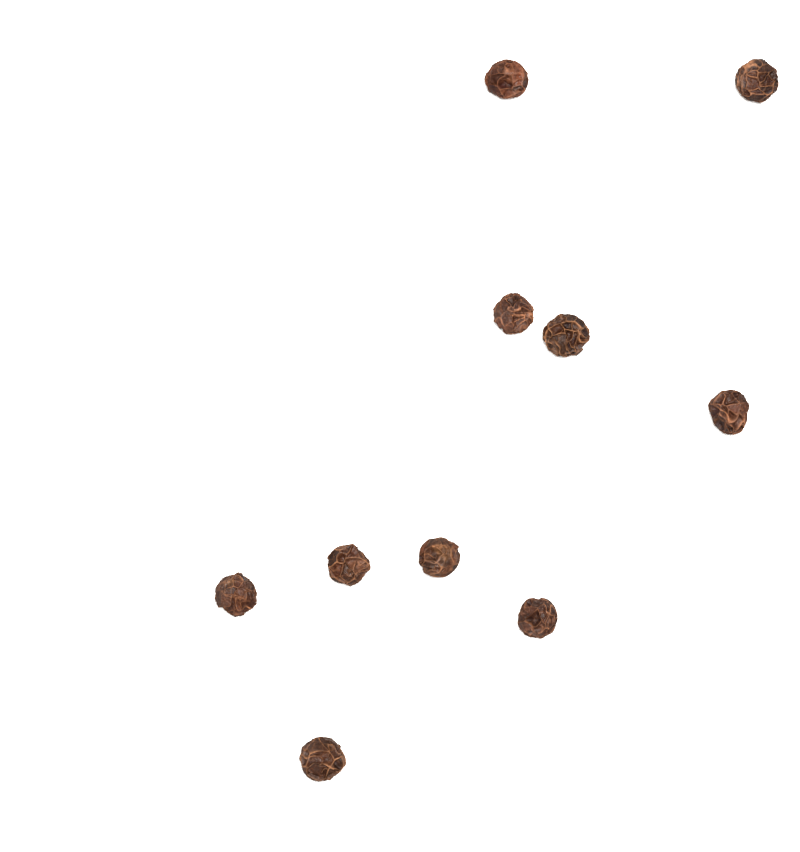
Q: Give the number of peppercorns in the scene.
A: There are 10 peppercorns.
